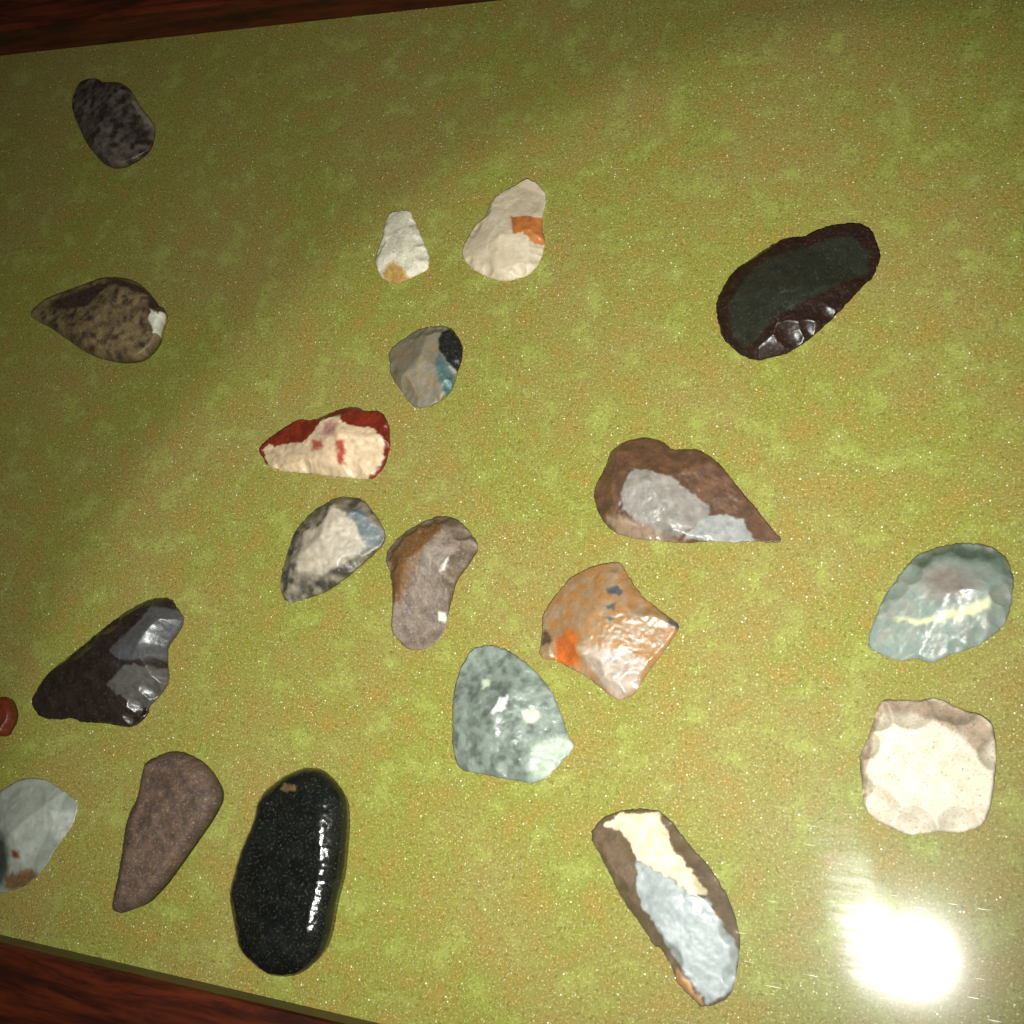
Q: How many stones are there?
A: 20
